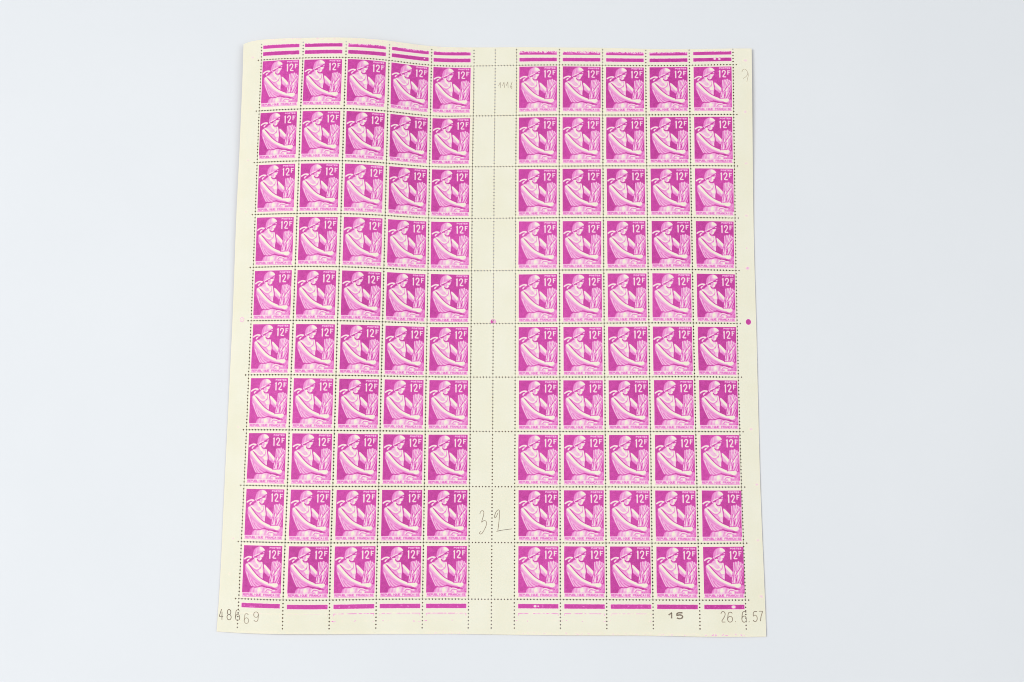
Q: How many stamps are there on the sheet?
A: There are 100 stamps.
